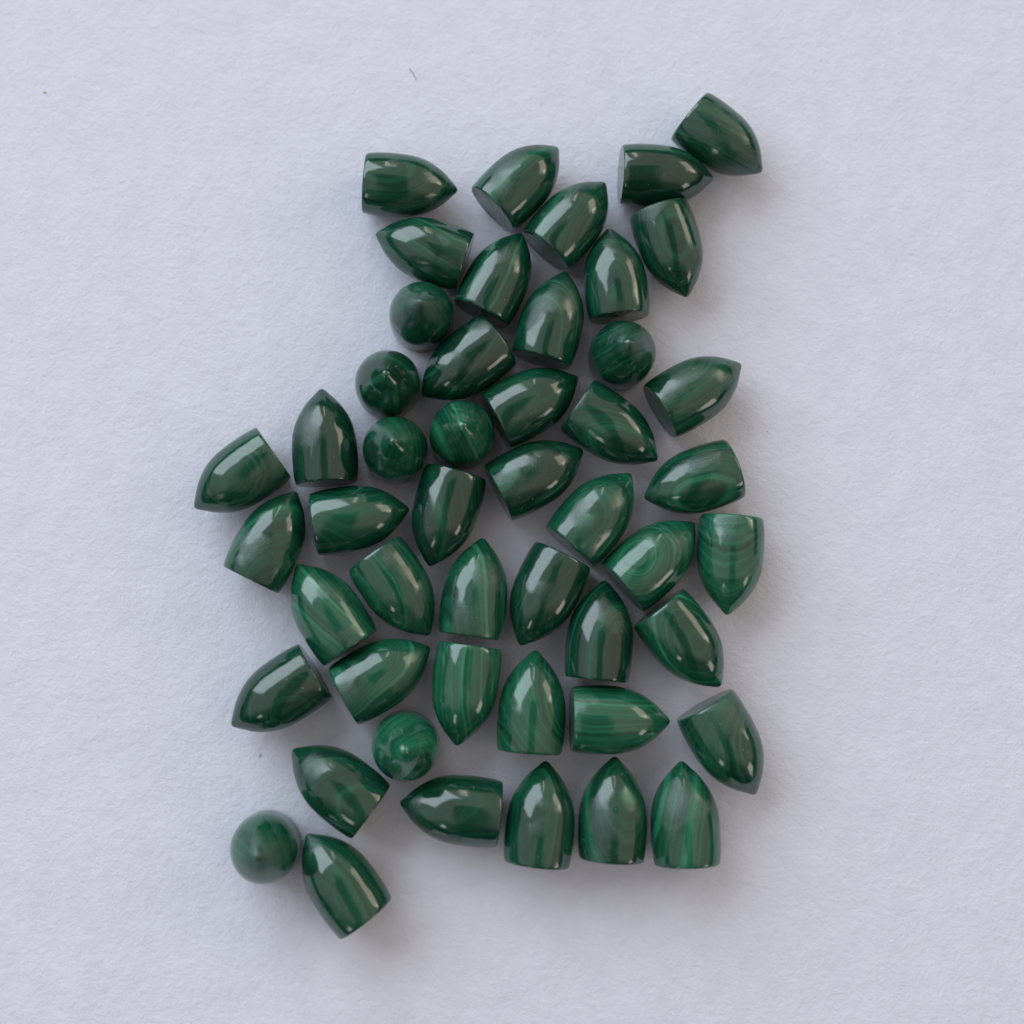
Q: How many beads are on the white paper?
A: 49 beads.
